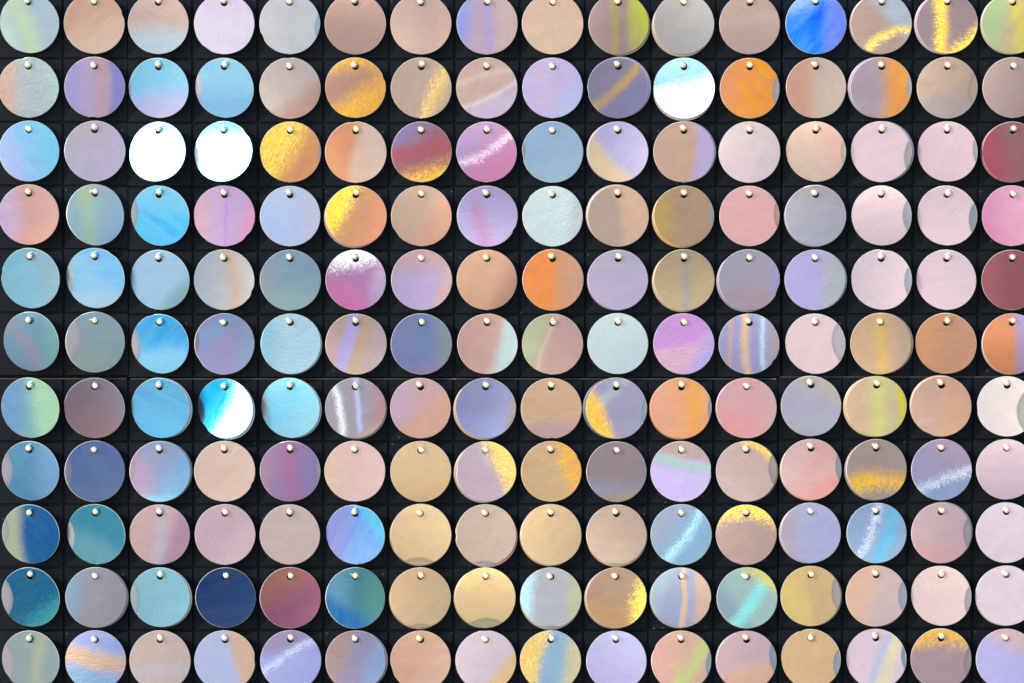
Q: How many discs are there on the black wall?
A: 176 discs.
